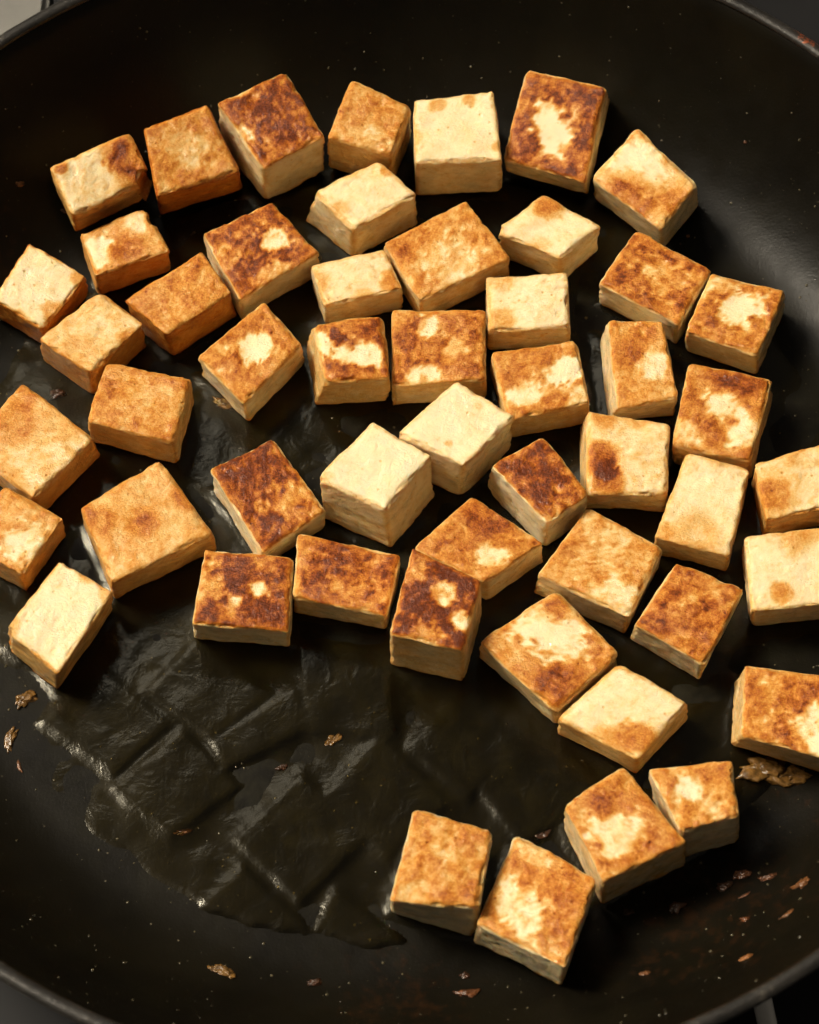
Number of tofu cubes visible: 51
